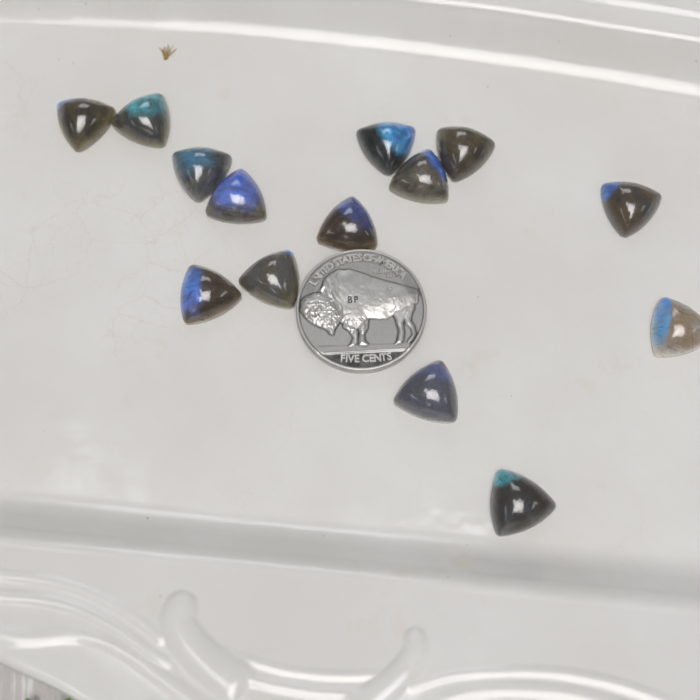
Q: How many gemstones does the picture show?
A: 14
